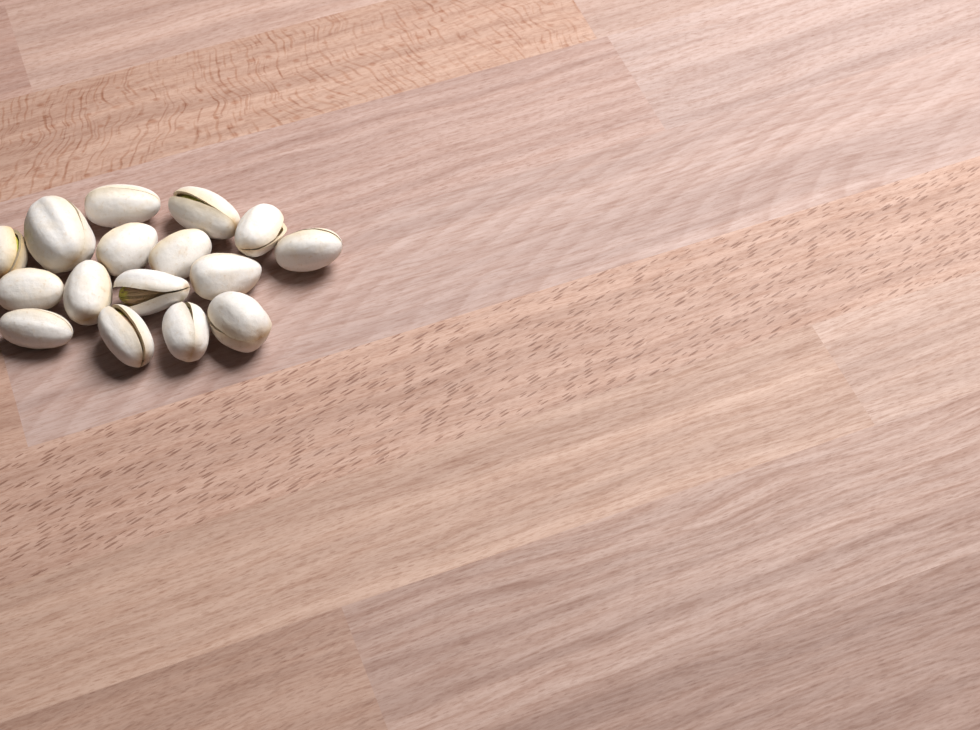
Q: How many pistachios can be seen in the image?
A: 16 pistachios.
